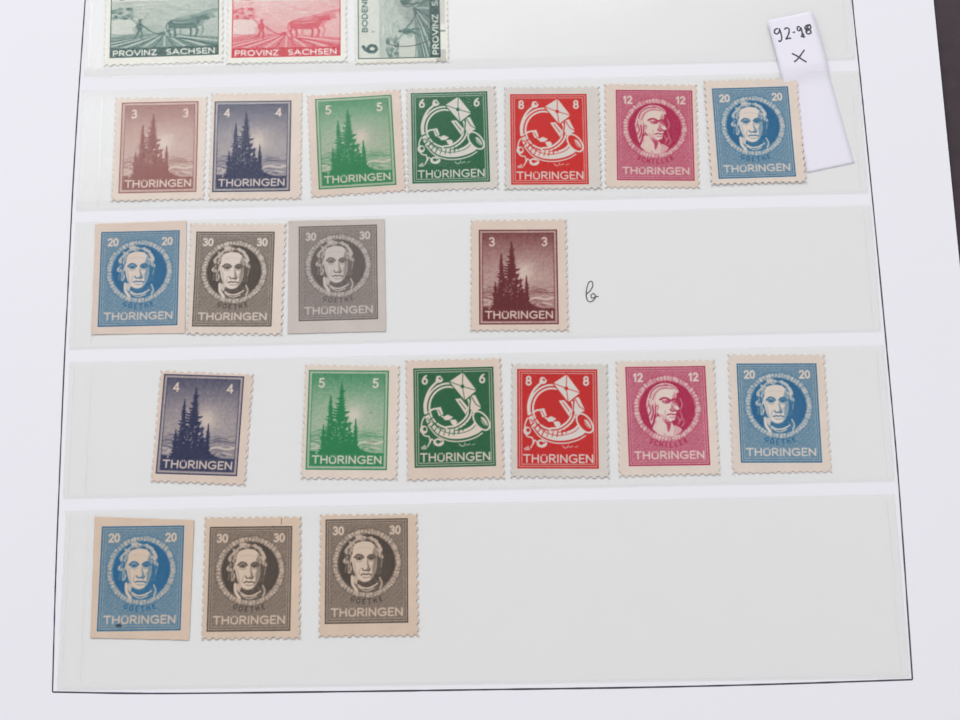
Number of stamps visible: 23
